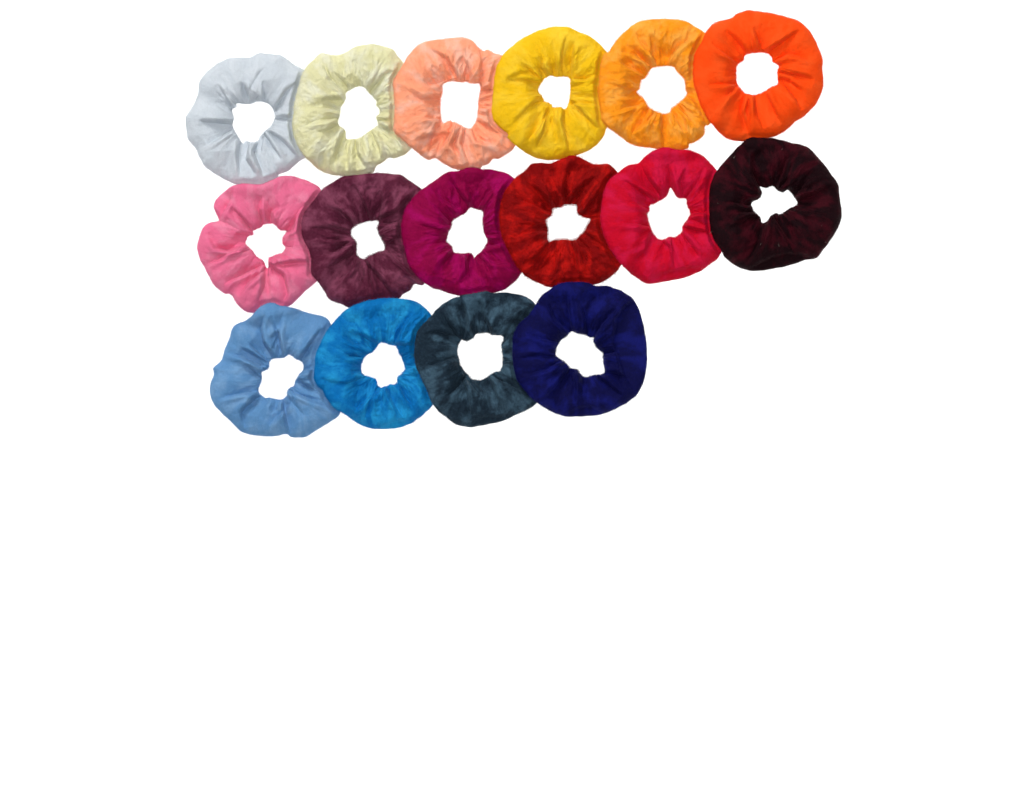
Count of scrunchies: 16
